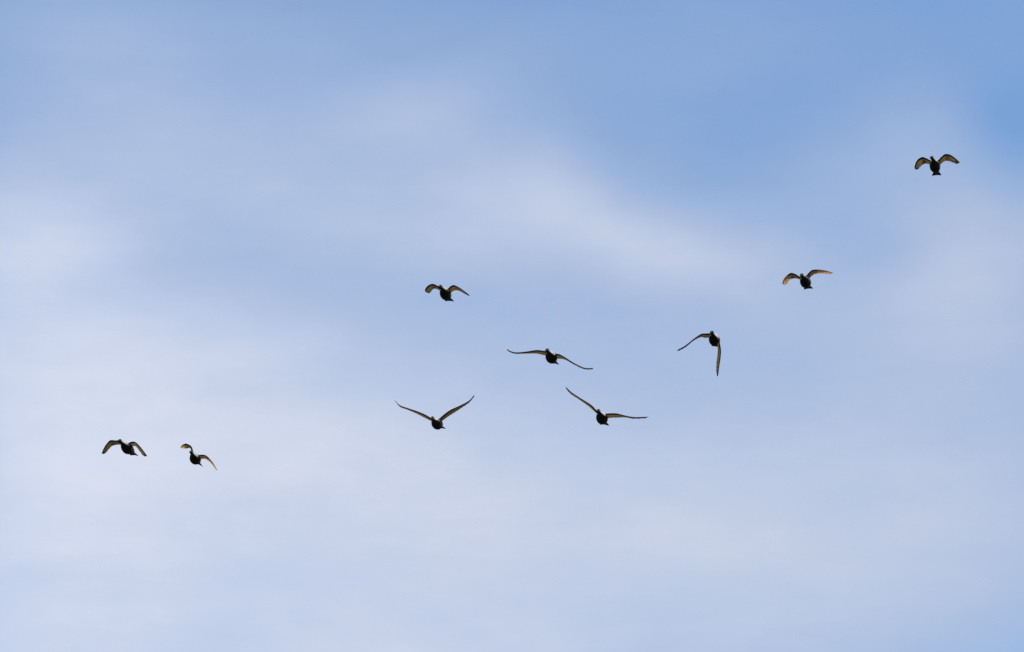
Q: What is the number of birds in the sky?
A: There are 9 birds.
